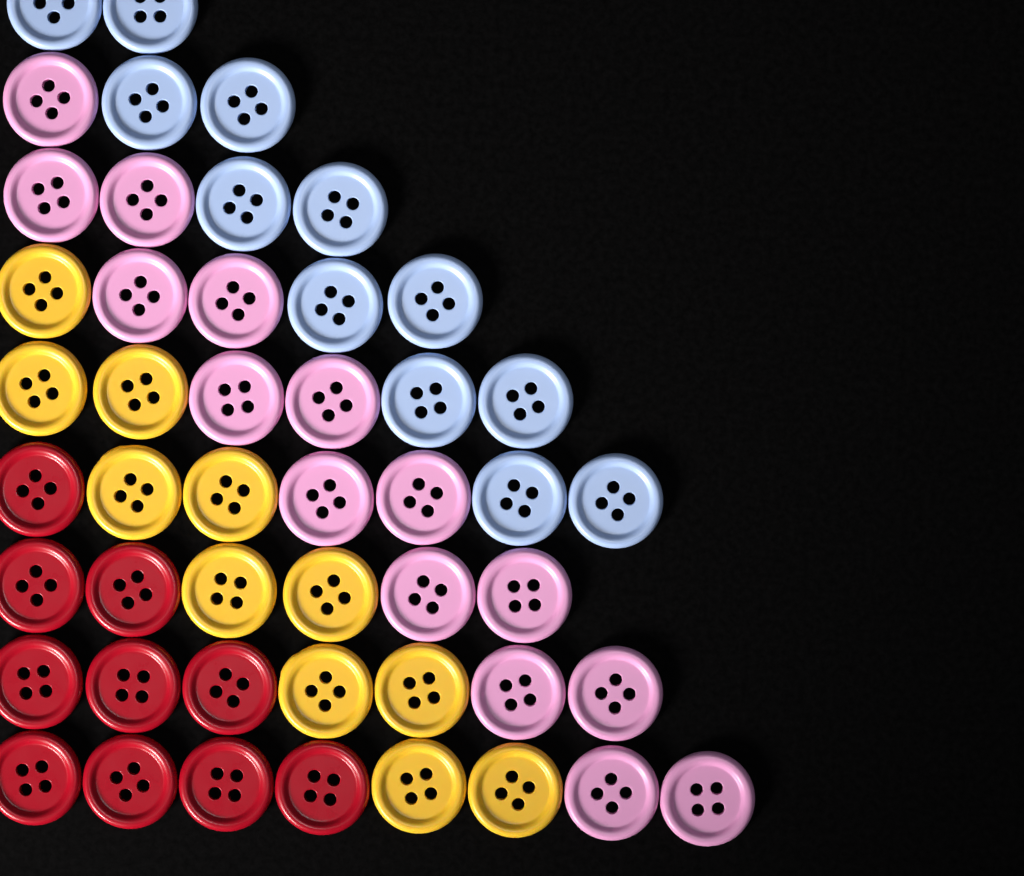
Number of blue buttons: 12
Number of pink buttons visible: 15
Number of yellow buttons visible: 11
